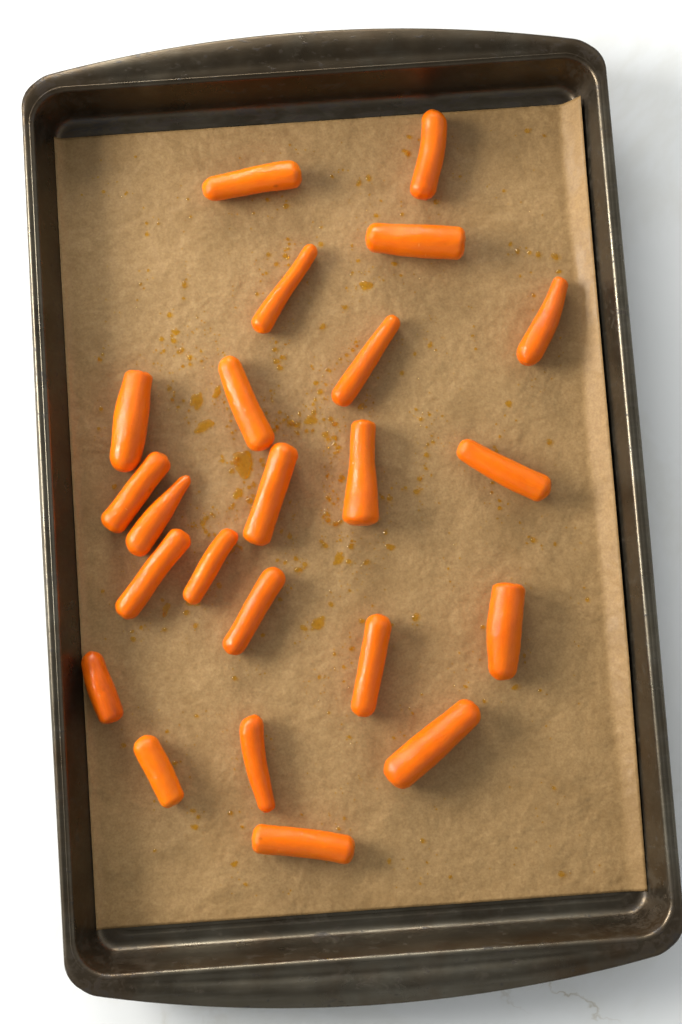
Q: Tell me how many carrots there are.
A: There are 23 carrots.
